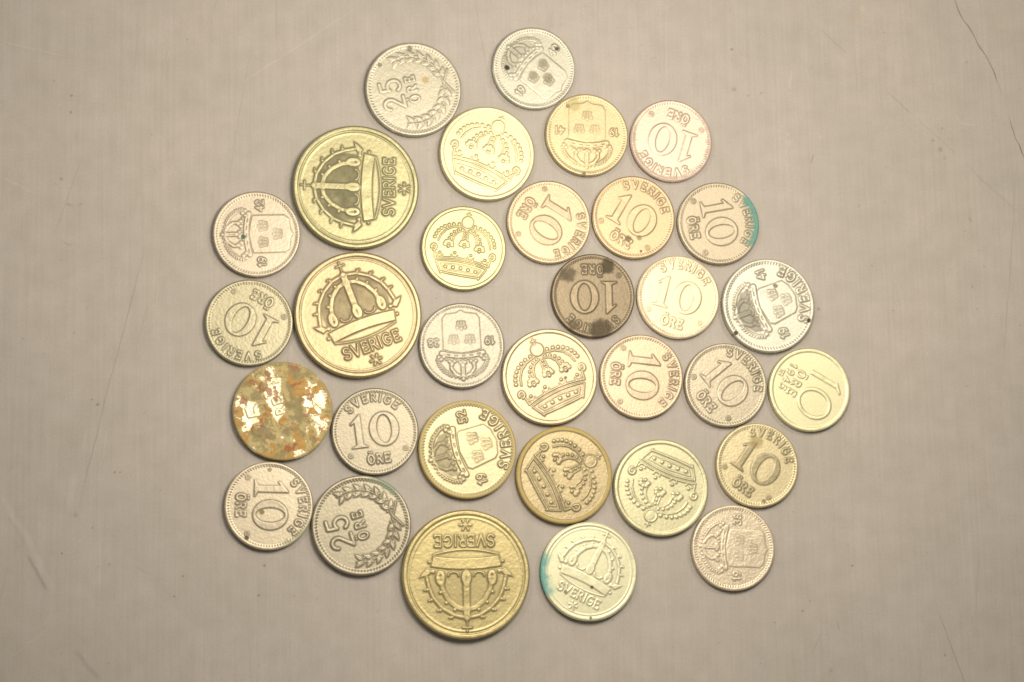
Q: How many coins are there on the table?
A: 32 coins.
